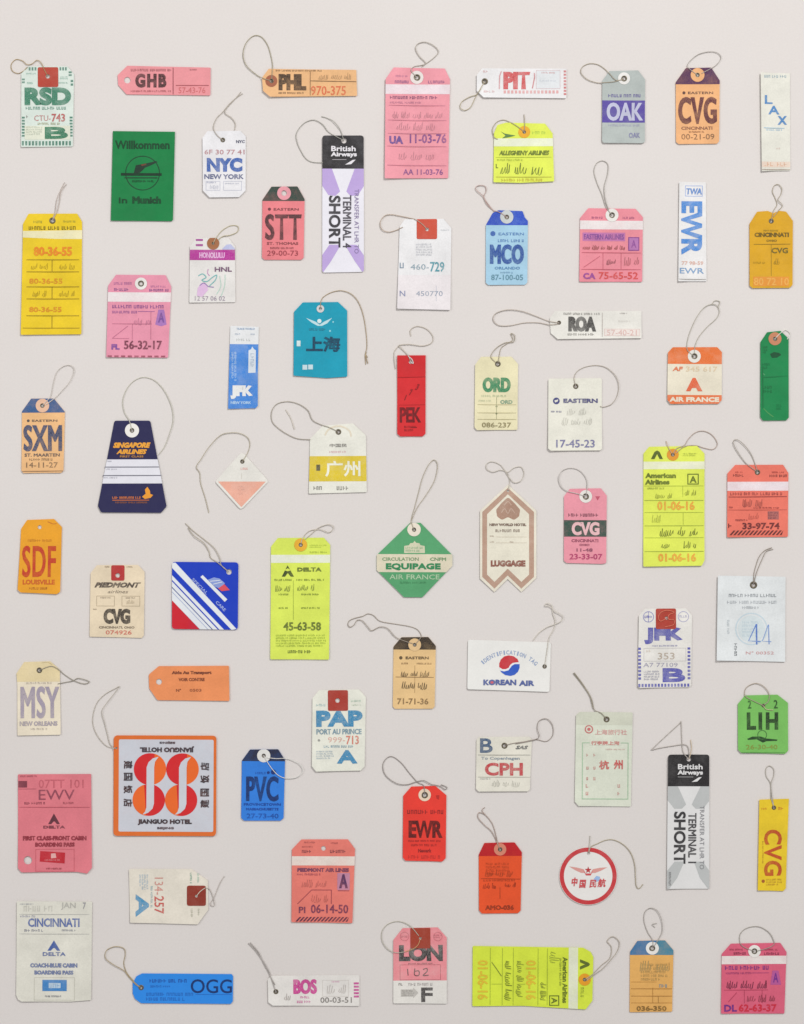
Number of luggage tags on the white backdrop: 69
